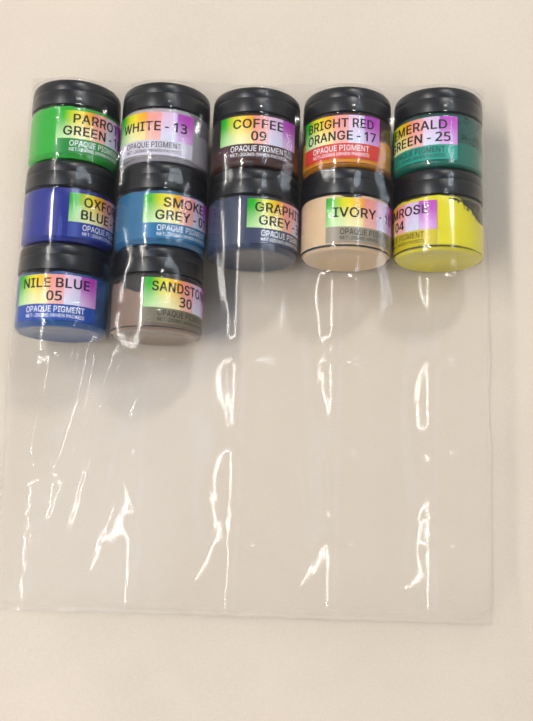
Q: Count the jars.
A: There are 12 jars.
